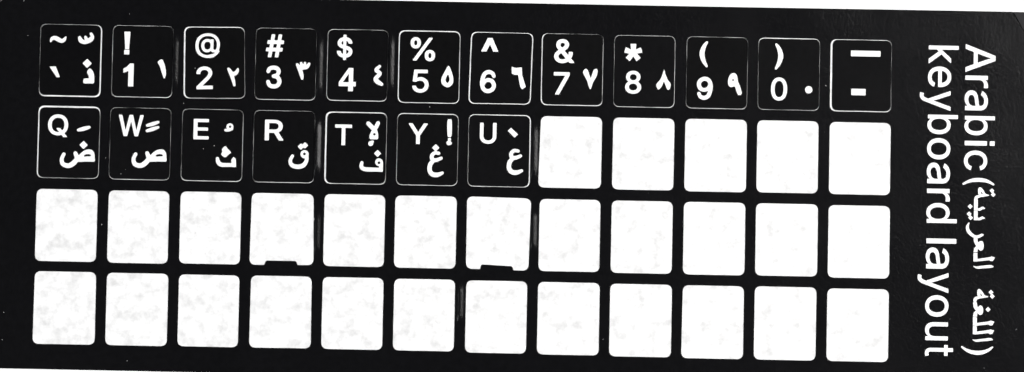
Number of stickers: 19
